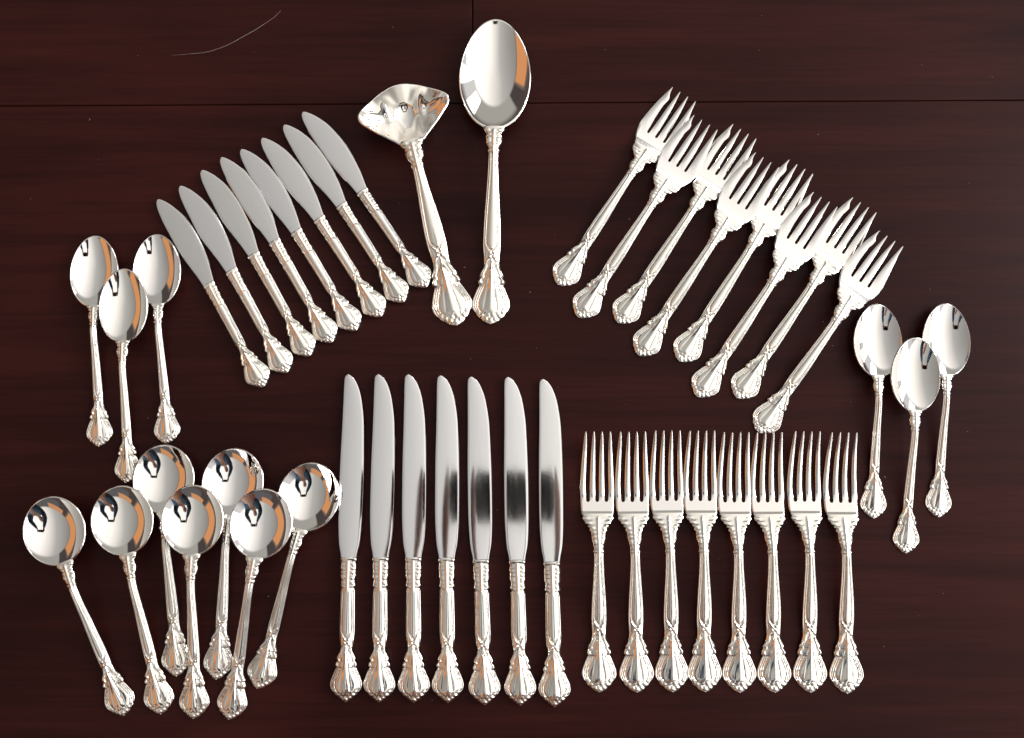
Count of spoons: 14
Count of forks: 16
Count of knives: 15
